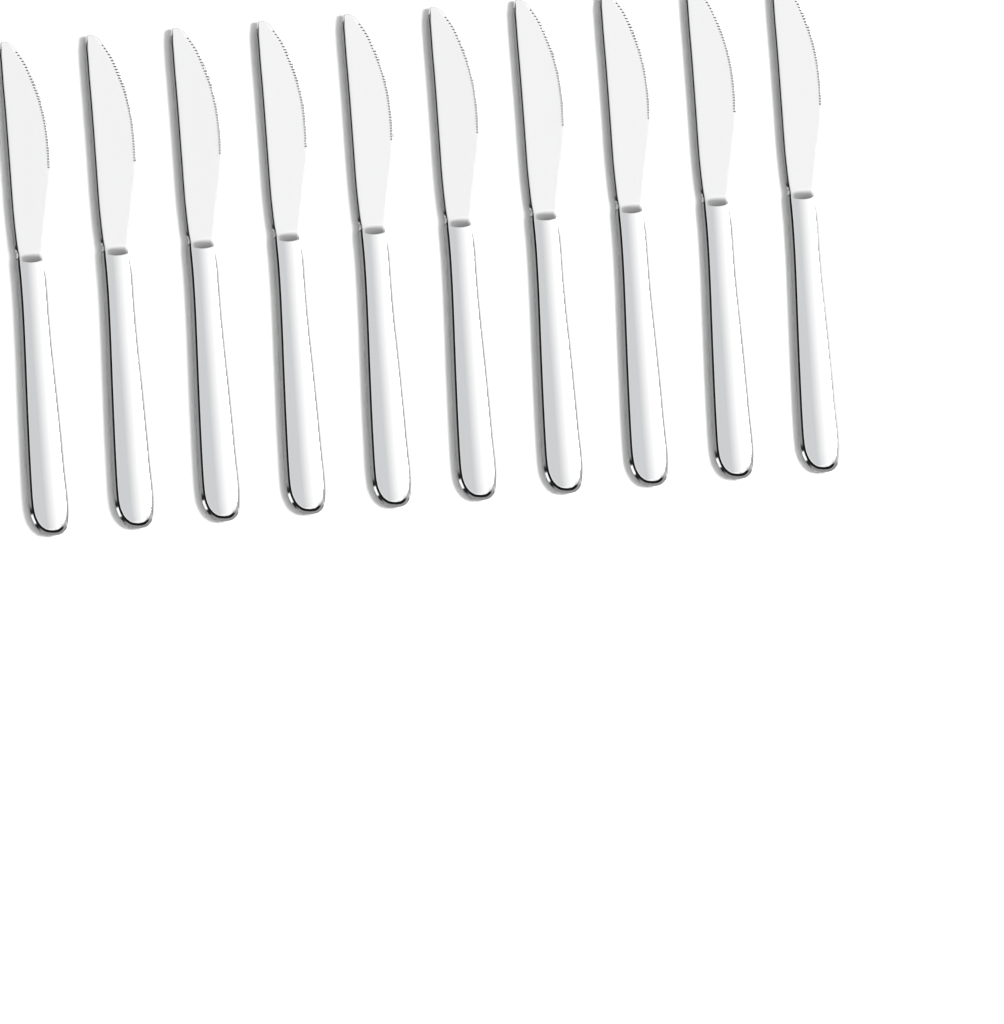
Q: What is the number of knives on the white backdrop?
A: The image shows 10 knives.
